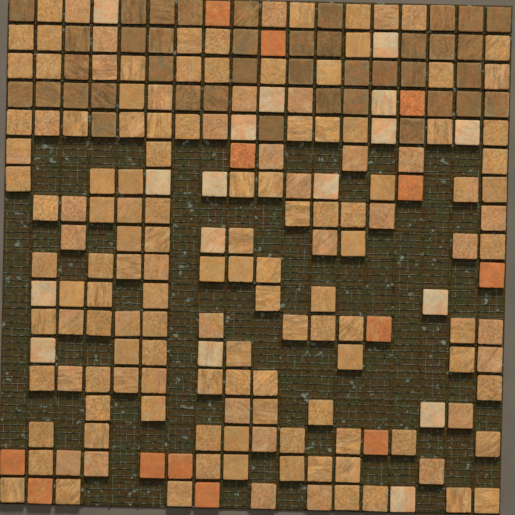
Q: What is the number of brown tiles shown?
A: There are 40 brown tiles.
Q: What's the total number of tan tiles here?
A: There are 144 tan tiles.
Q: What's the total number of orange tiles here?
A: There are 13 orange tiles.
